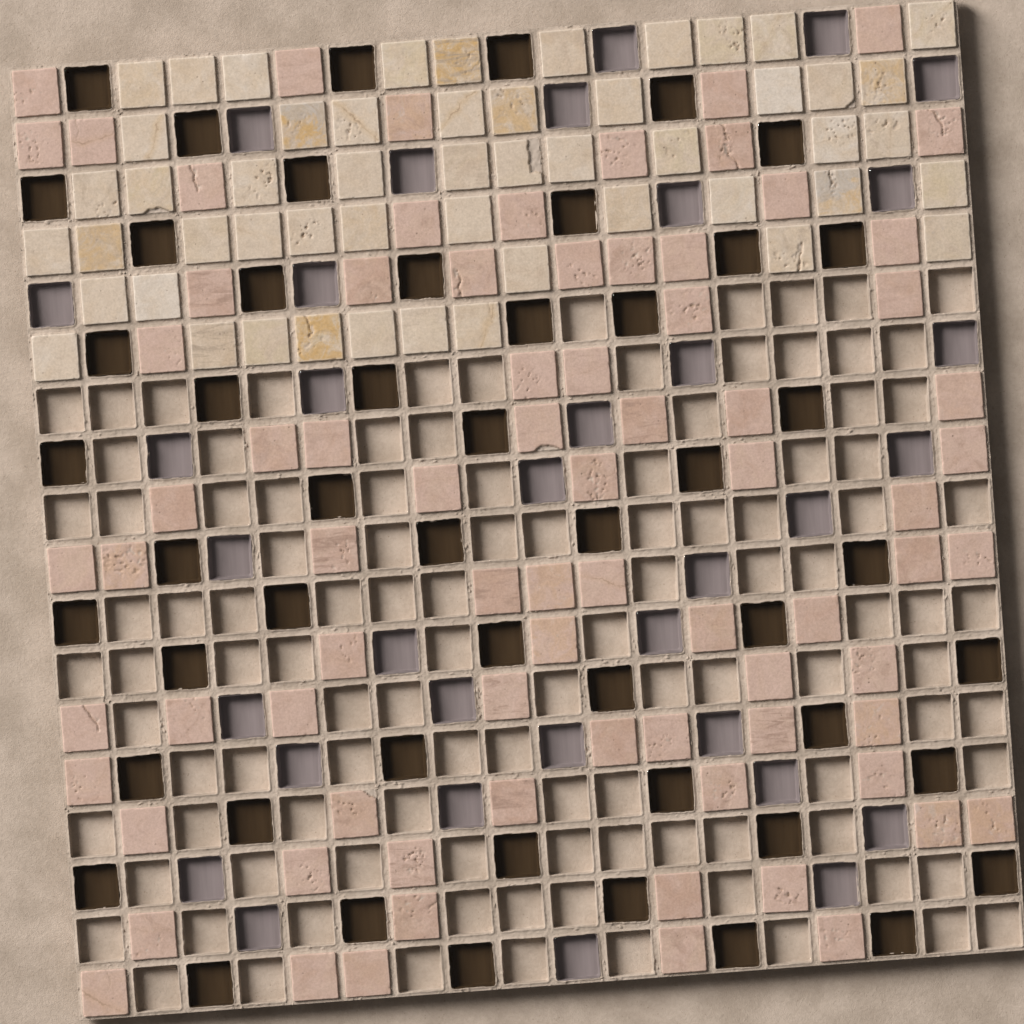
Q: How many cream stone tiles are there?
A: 52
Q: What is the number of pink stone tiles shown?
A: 79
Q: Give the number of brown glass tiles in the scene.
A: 51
